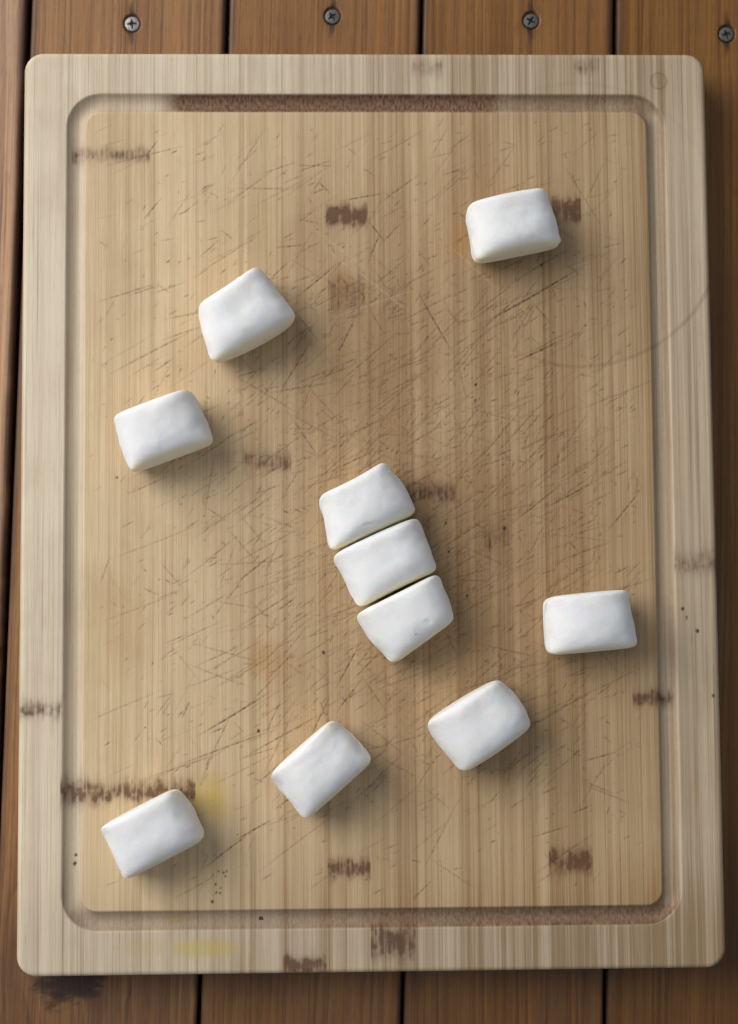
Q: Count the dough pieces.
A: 10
